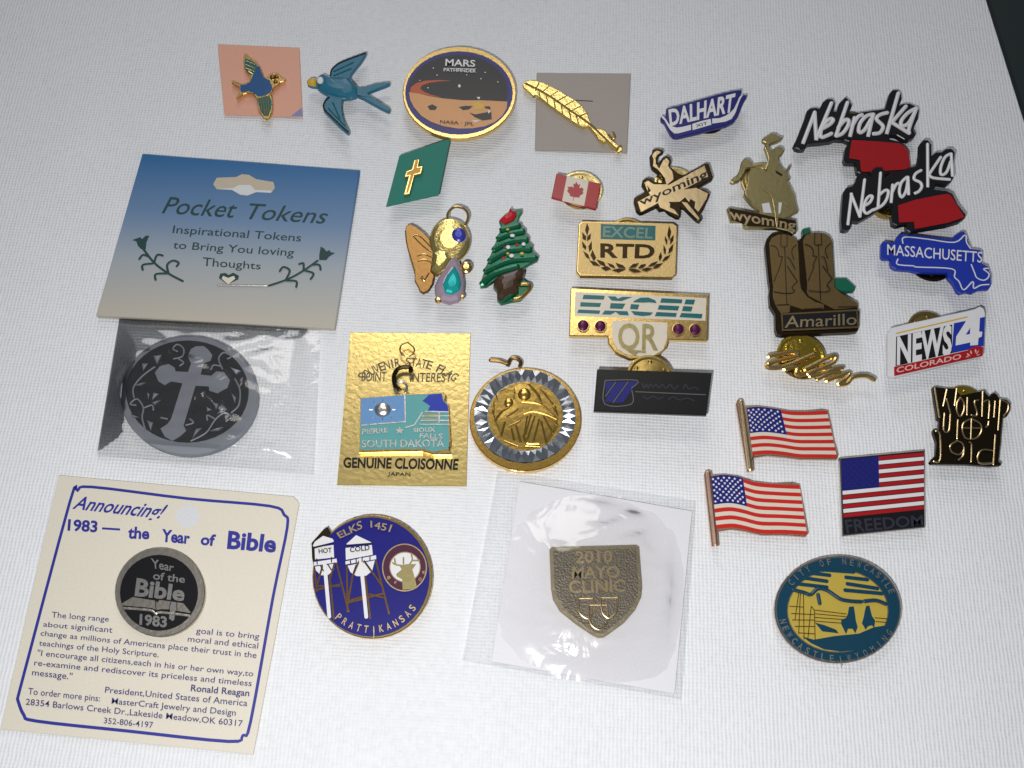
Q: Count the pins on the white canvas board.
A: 28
